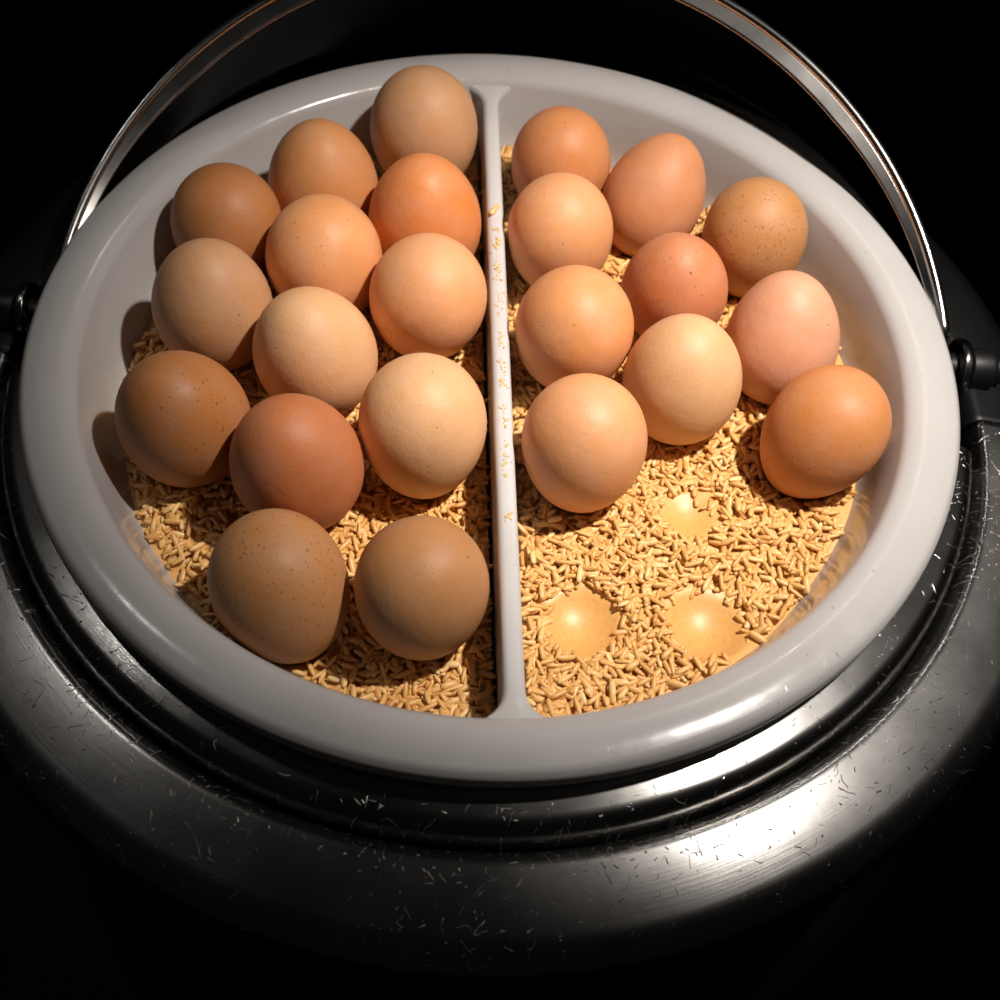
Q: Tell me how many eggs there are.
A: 23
